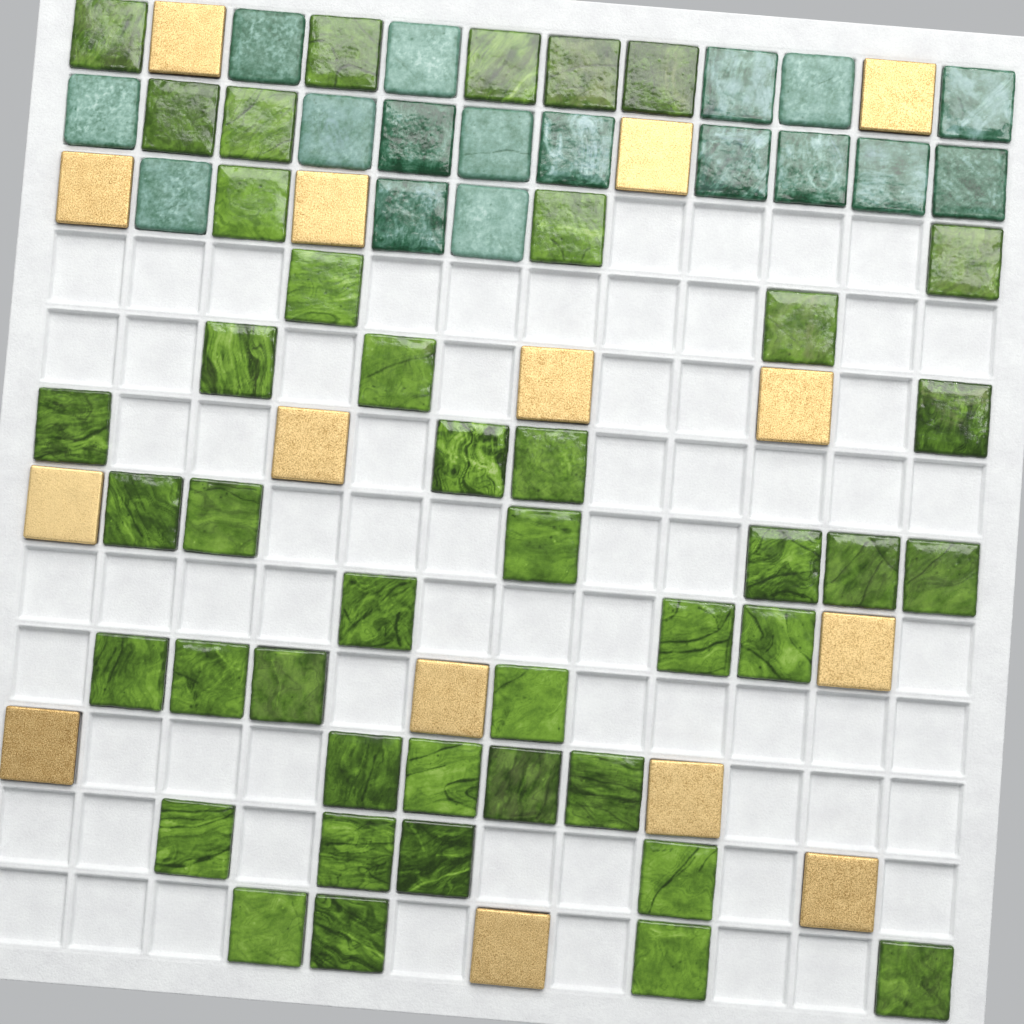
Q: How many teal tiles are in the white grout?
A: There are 17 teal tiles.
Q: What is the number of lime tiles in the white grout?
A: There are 43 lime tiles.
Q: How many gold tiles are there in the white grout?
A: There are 15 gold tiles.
